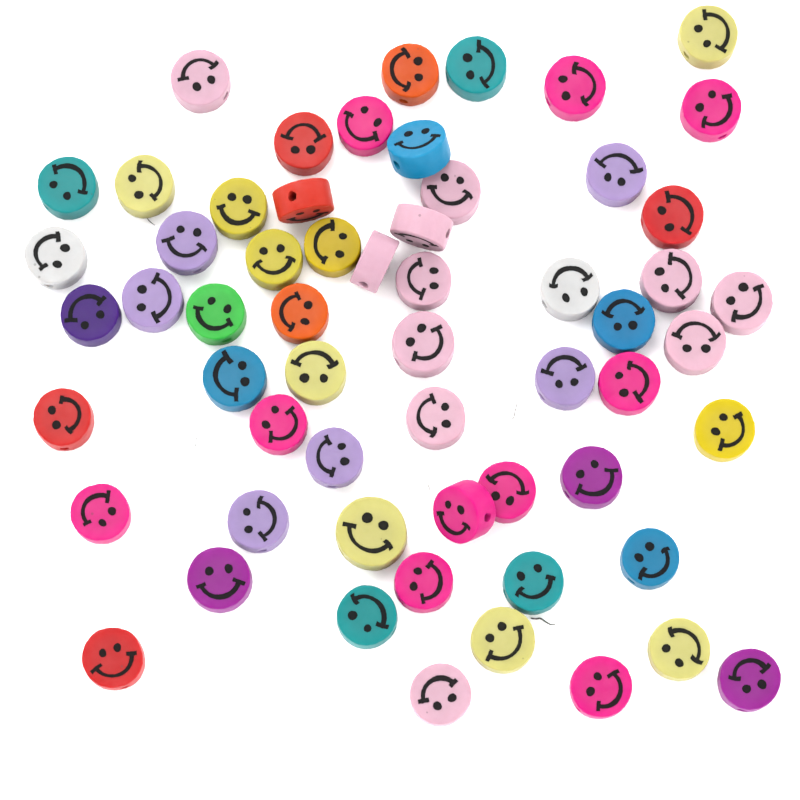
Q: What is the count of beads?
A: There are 59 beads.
